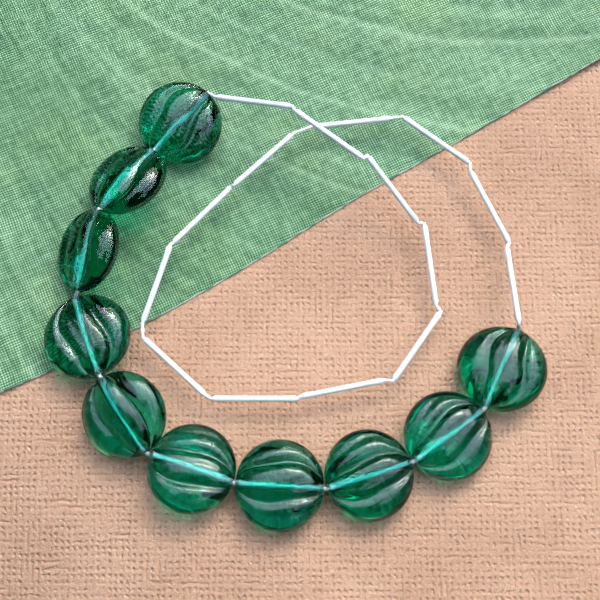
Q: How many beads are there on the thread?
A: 10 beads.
